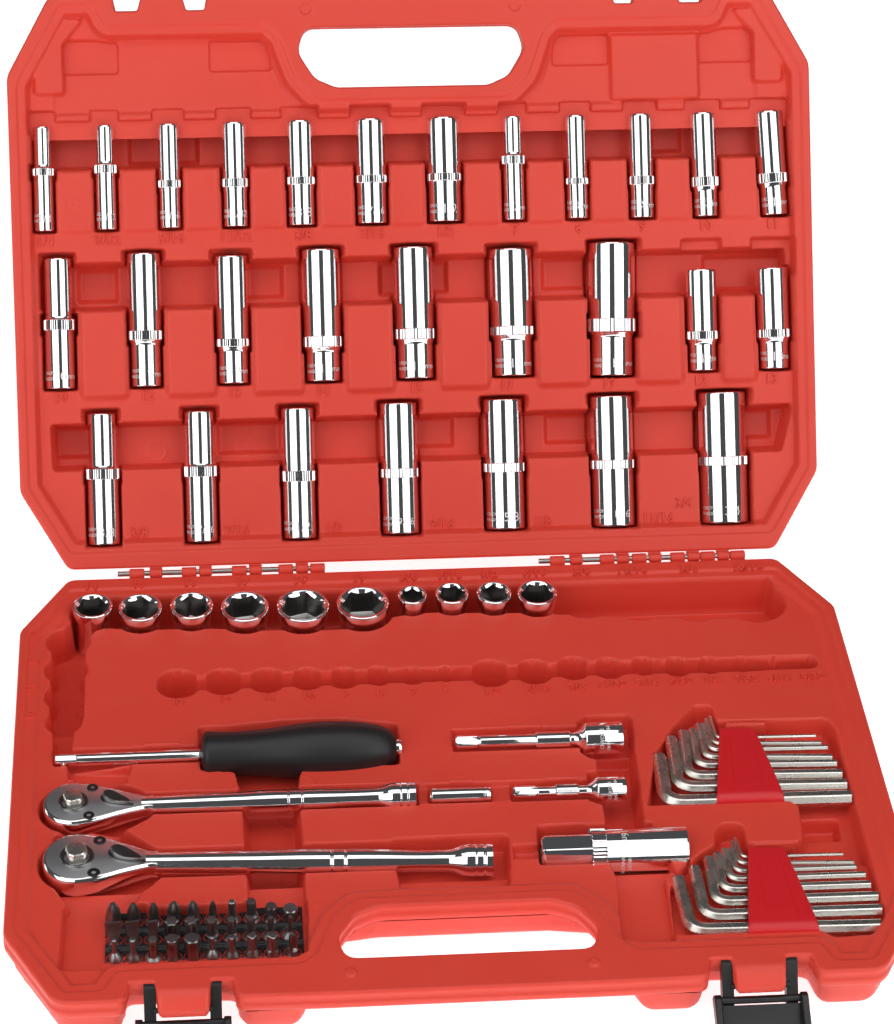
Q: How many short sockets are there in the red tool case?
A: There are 10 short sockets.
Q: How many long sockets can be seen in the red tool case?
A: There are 29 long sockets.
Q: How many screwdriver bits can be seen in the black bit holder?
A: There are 30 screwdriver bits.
